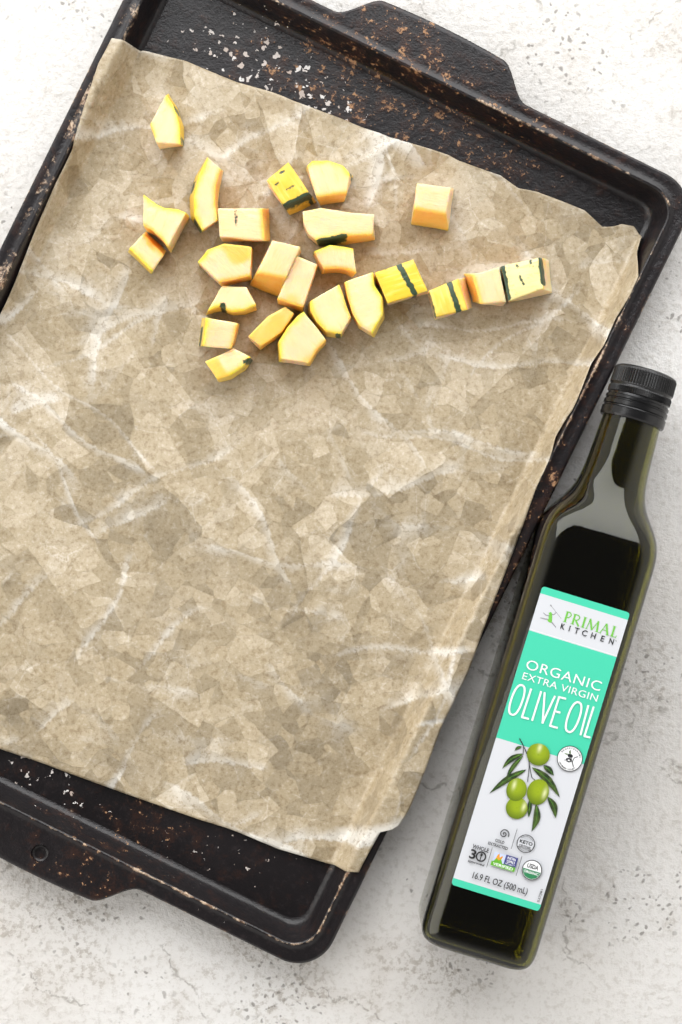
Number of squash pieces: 24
